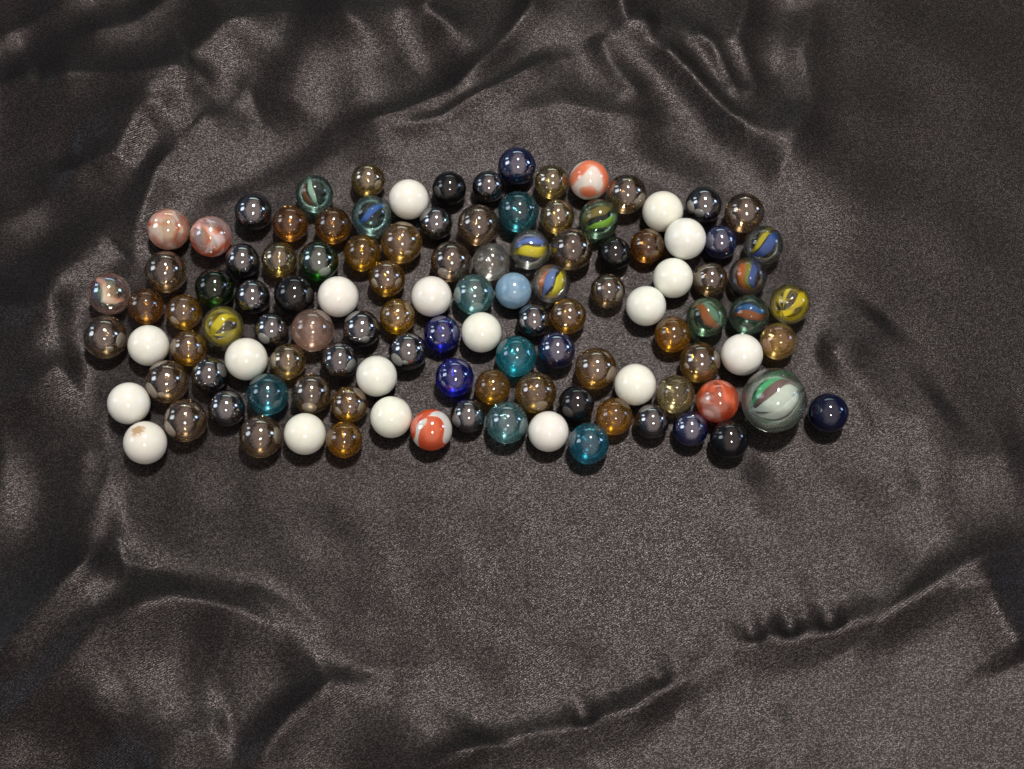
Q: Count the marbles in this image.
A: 113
